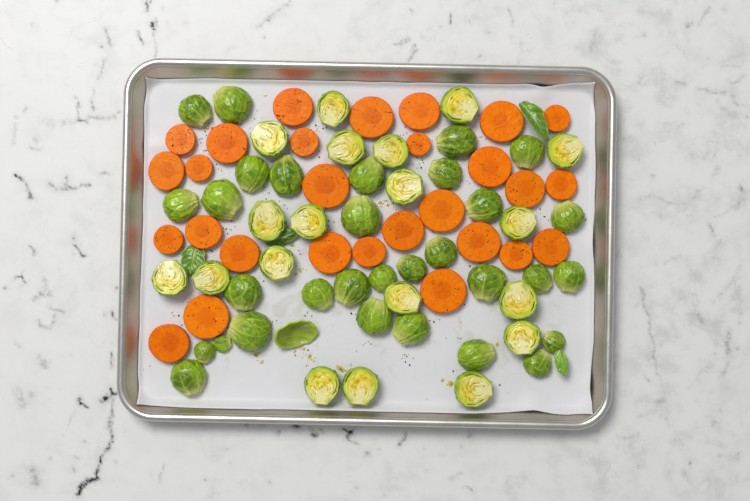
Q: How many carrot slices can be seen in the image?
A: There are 28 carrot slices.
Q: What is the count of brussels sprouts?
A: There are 50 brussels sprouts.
